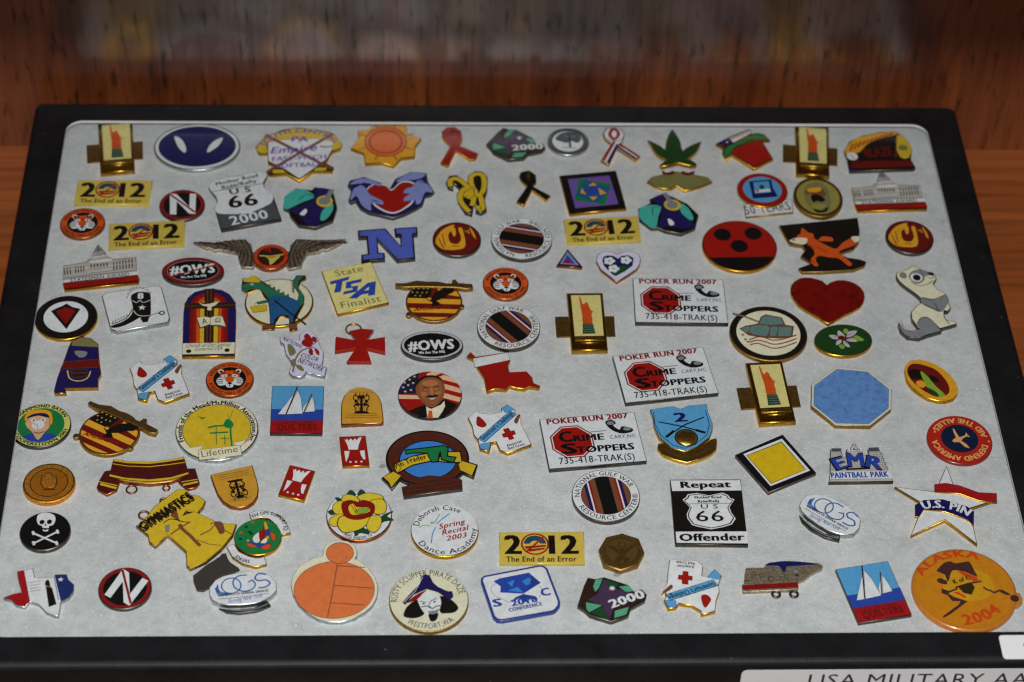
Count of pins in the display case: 103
